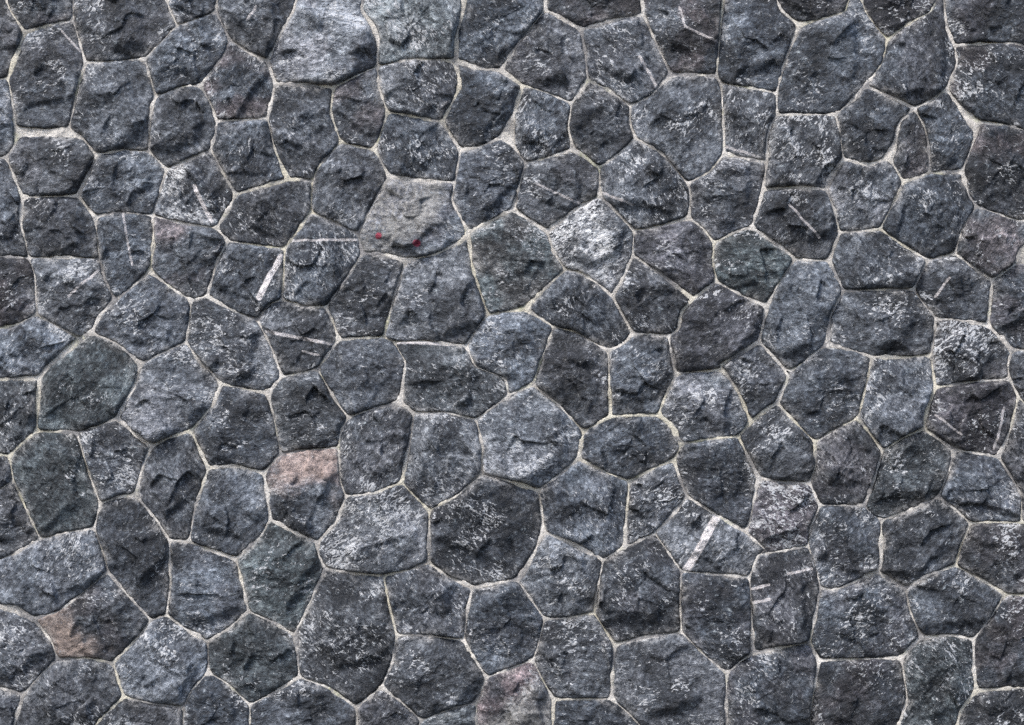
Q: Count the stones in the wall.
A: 157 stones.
